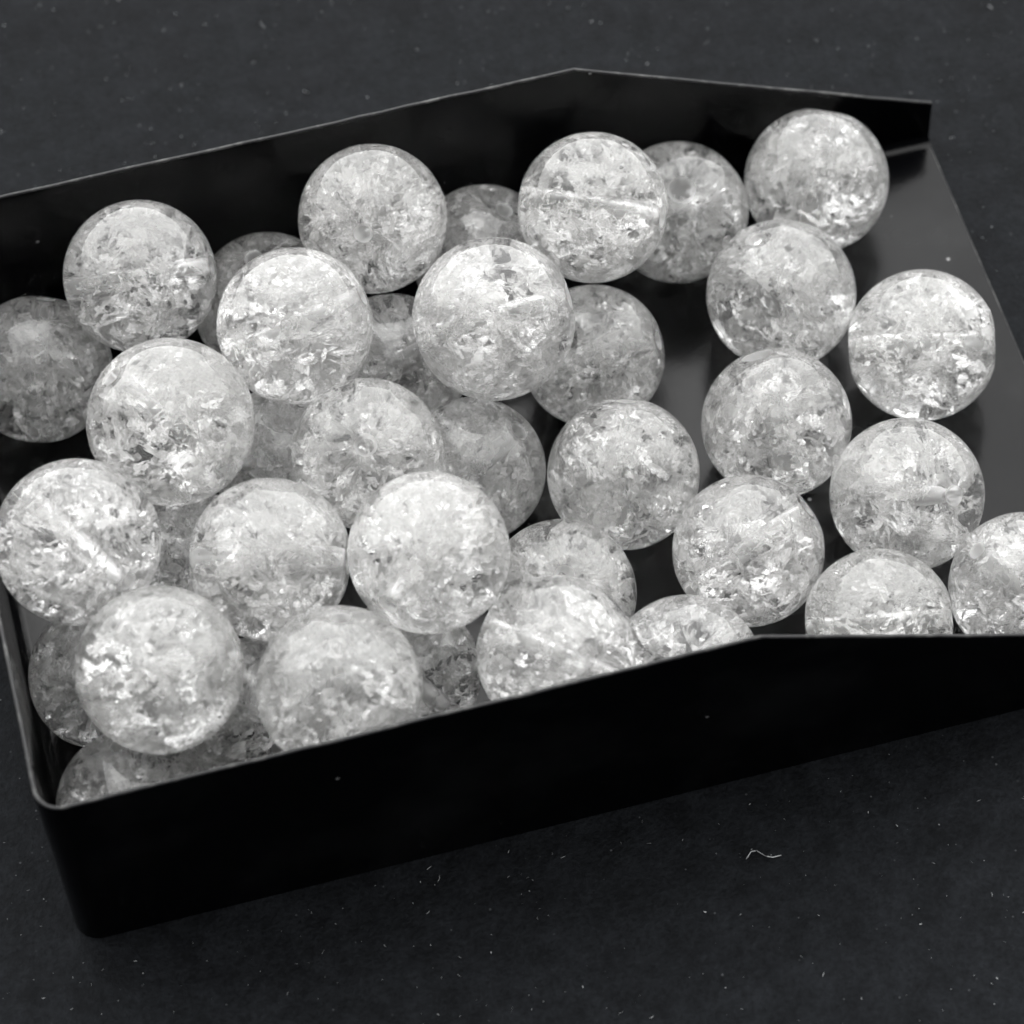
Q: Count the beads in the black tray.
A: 37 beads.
